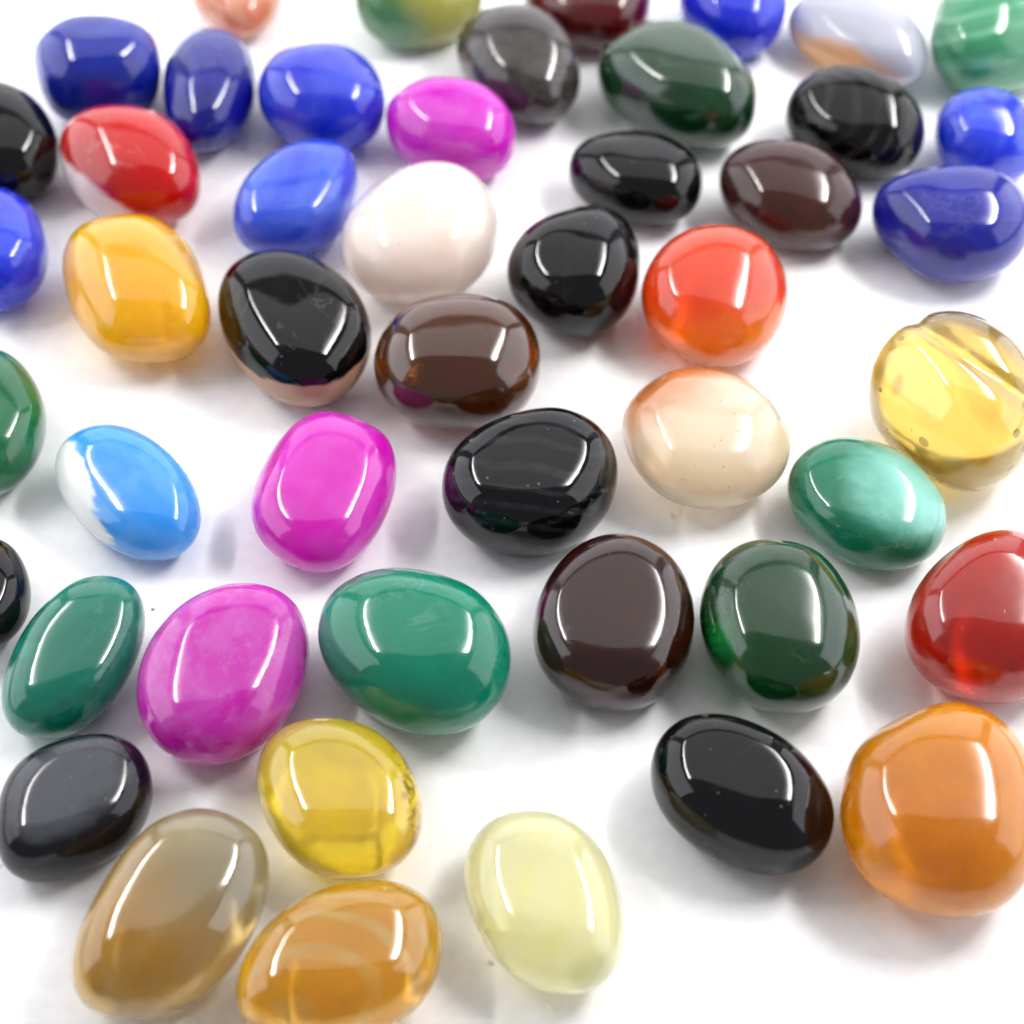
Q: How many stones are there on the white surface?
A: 48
